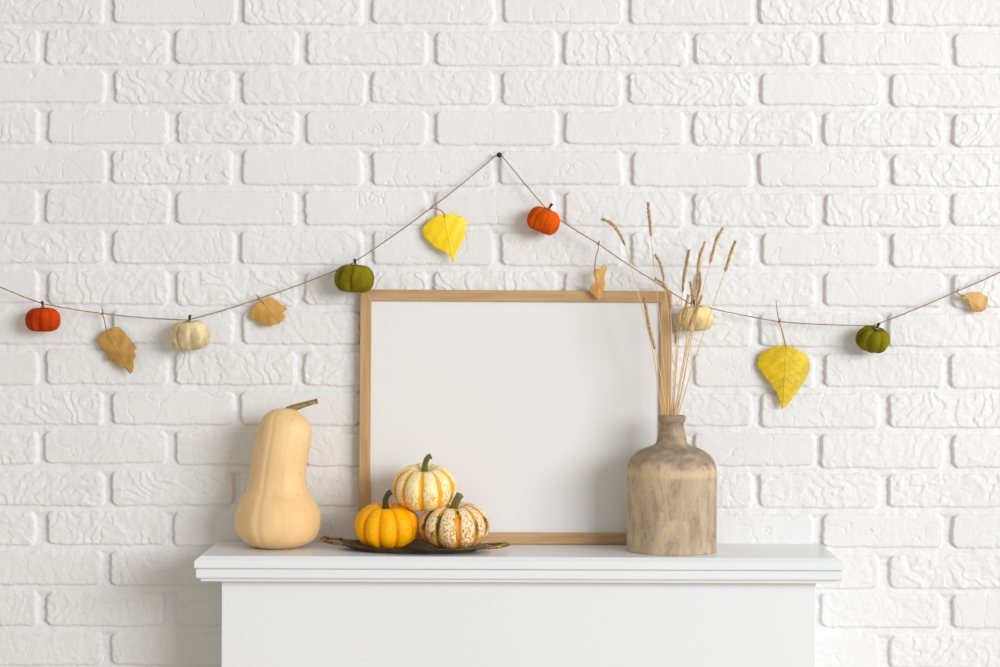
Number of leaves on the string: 6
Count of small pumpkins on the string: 6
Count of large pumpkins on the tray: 3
